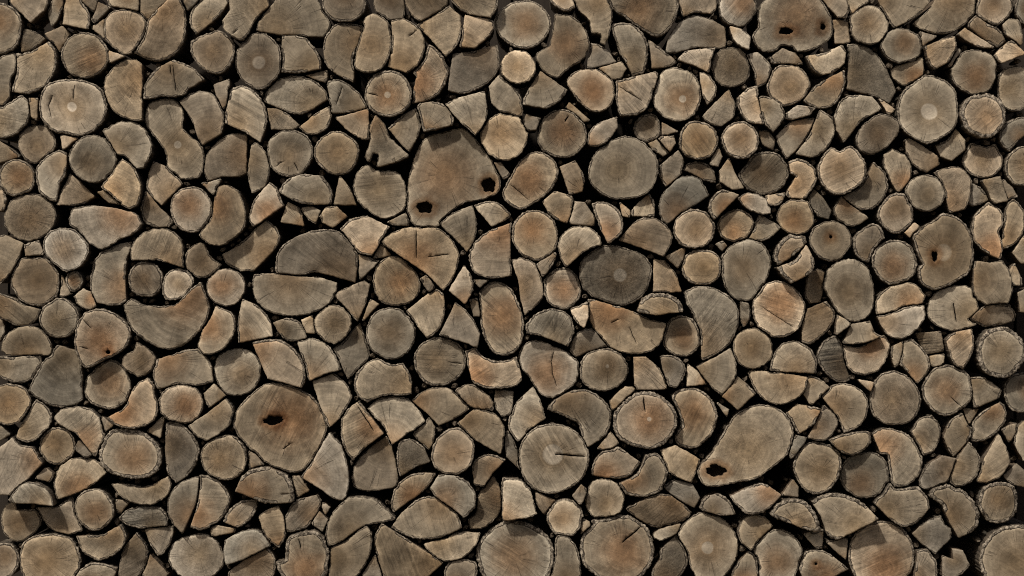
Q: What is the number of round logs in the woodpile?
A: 117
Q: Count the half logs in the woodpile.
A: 160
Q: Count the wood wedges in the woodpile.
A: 178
